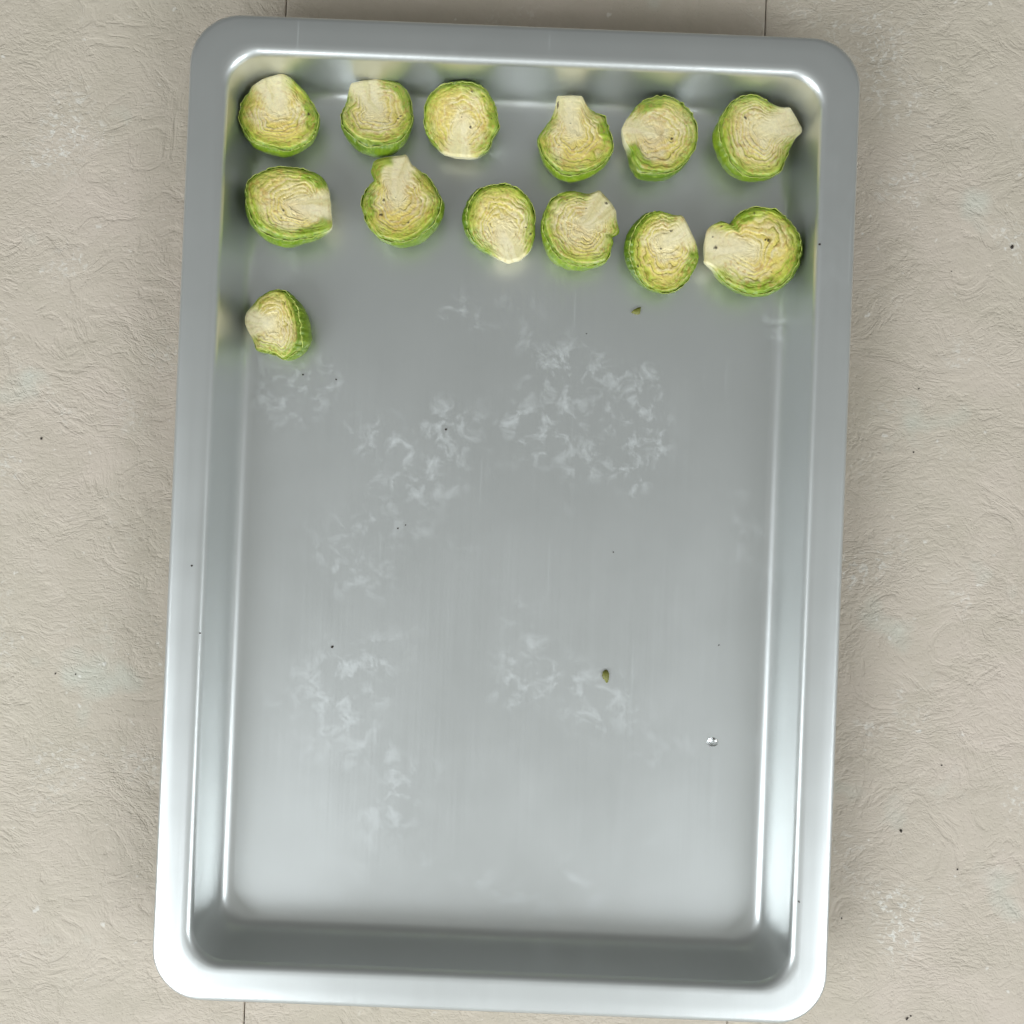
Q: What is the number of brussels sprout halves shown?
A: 13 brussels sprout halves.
